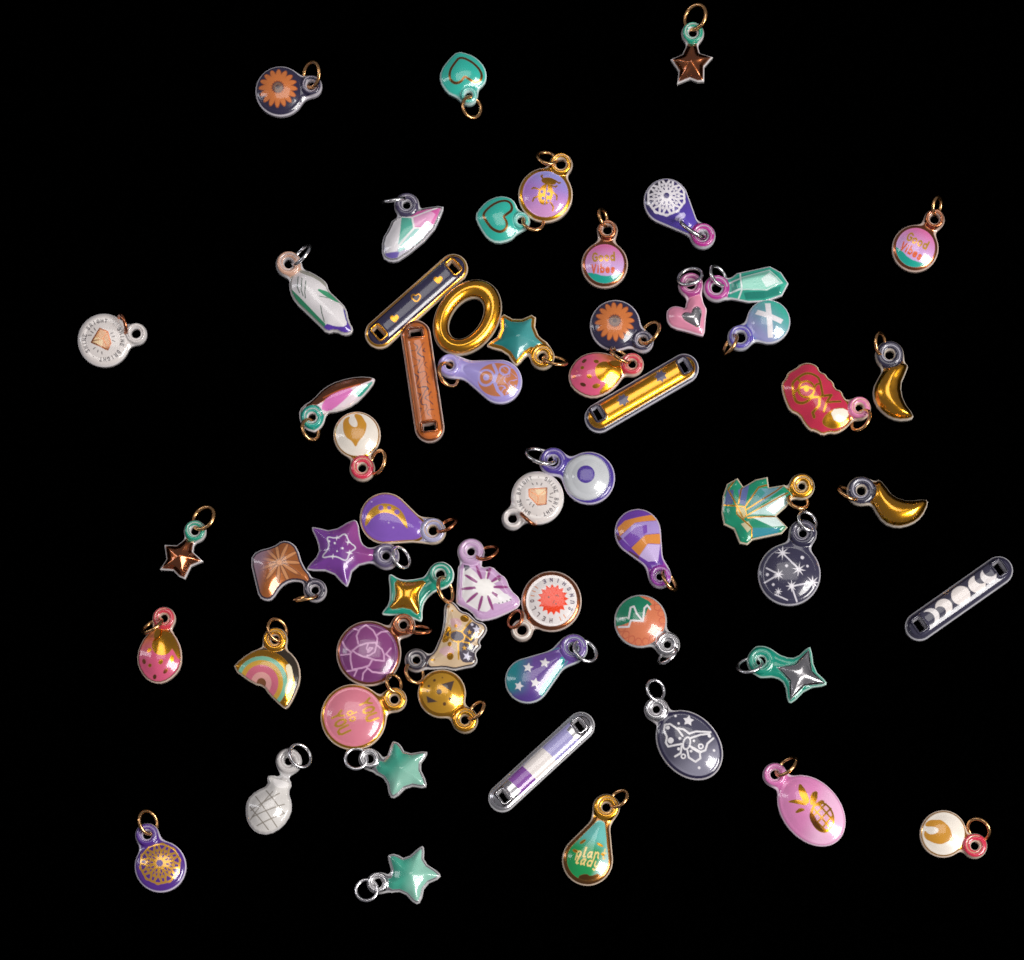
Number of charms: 58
